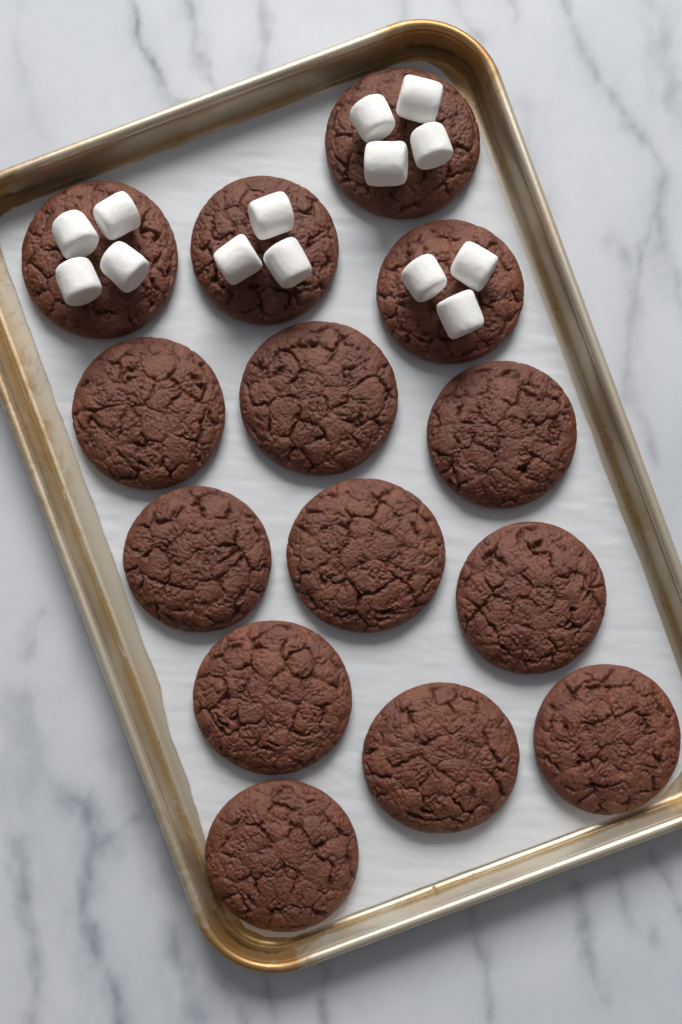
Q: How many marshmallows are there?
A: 14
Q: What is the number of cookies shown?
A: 14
